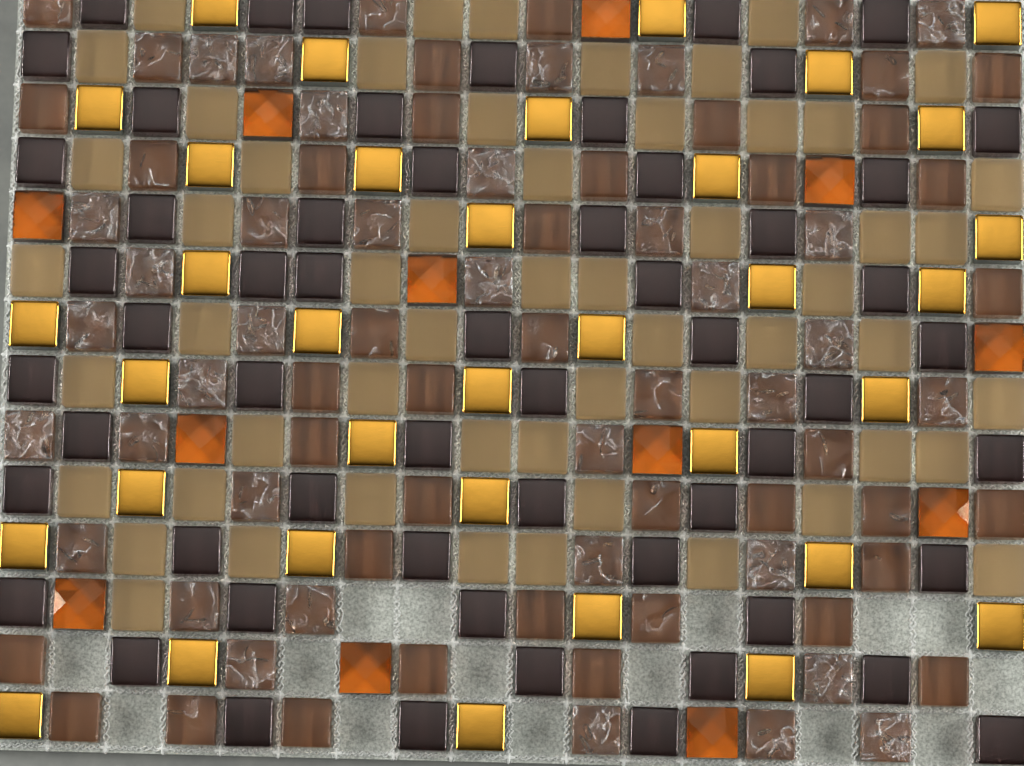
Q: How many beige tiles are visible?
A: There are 55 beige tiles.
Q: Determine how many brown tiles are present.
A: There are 78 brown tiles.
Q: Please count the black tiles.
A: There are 57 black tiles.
